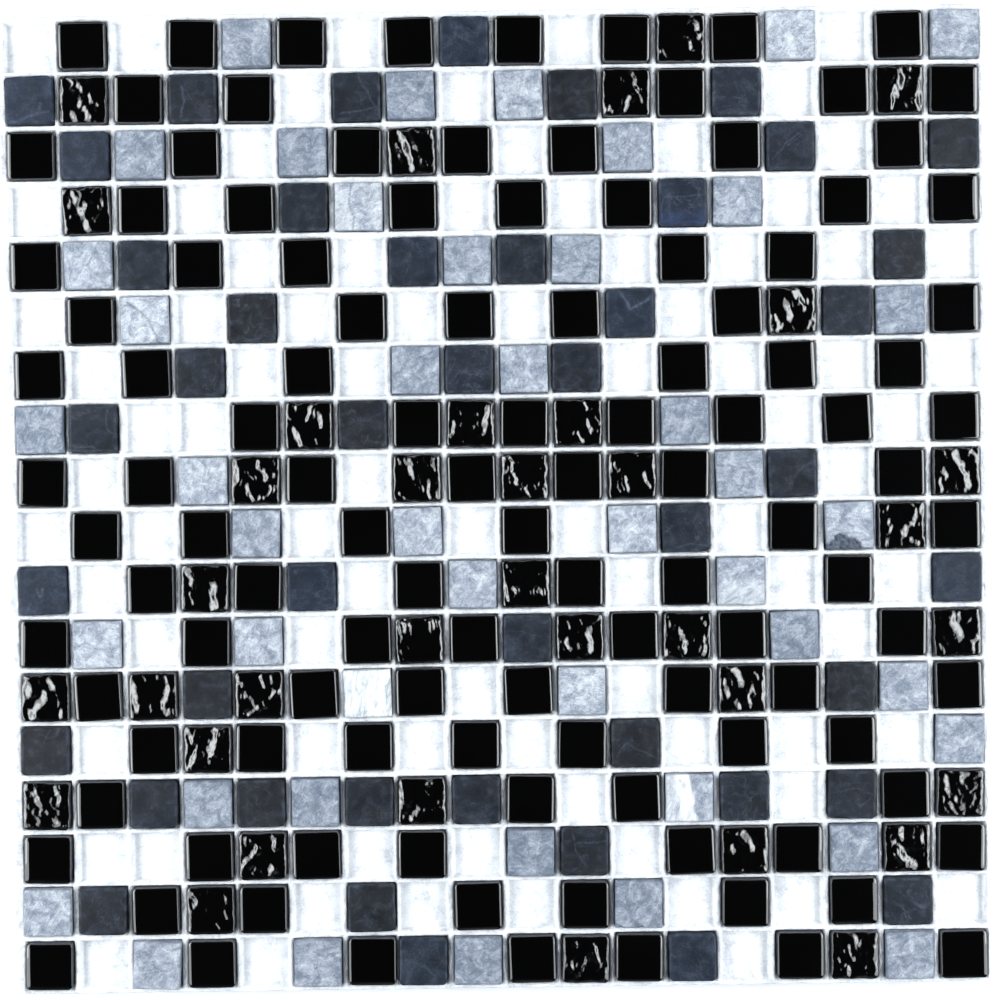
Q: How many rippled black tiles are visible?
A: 36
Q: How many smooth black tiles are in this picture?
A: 115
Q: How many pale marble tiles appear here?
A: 45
